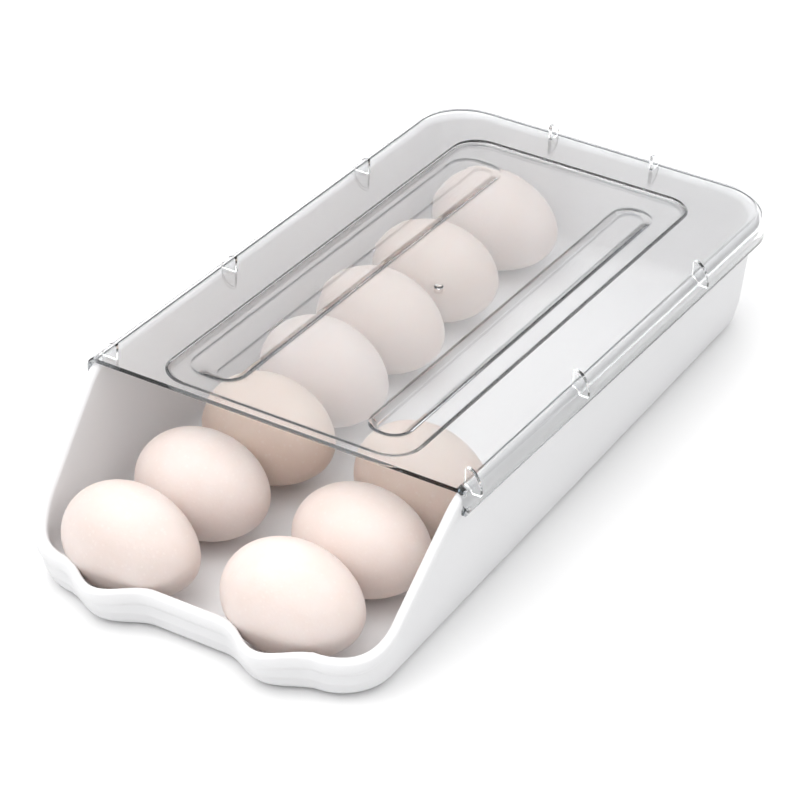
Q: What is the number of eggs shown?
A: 10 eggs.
